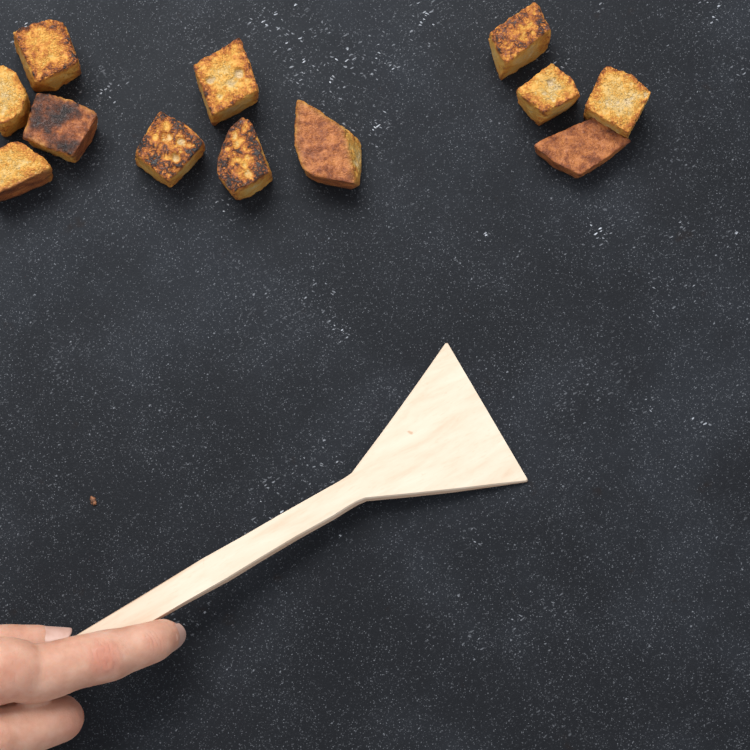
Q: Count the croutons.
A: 12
